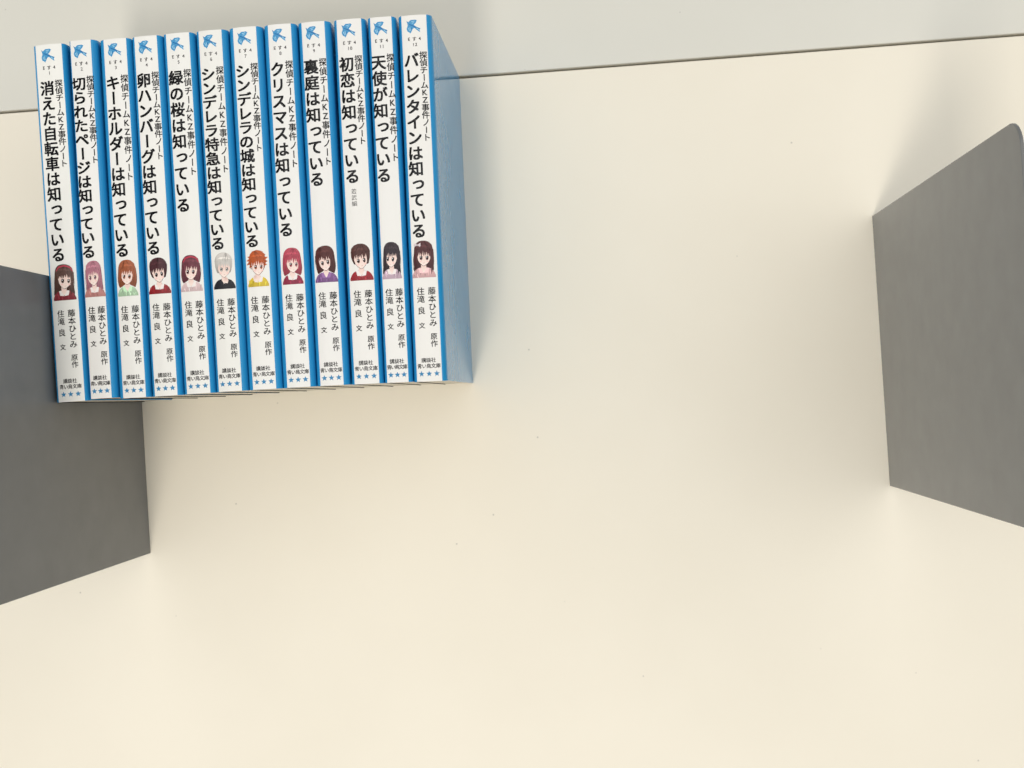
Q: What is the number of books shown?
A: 12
